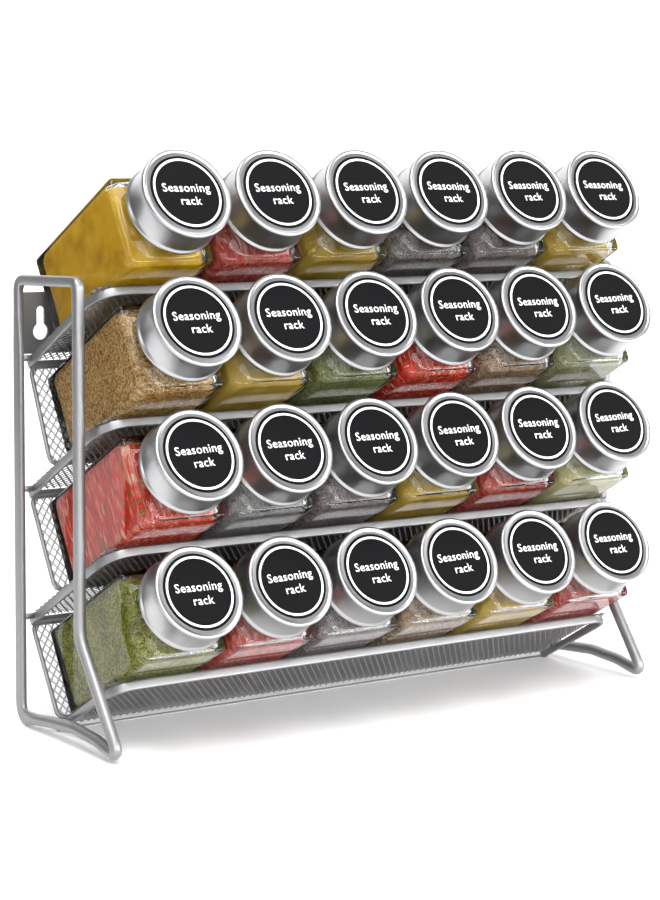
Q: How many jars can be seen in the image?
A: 24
